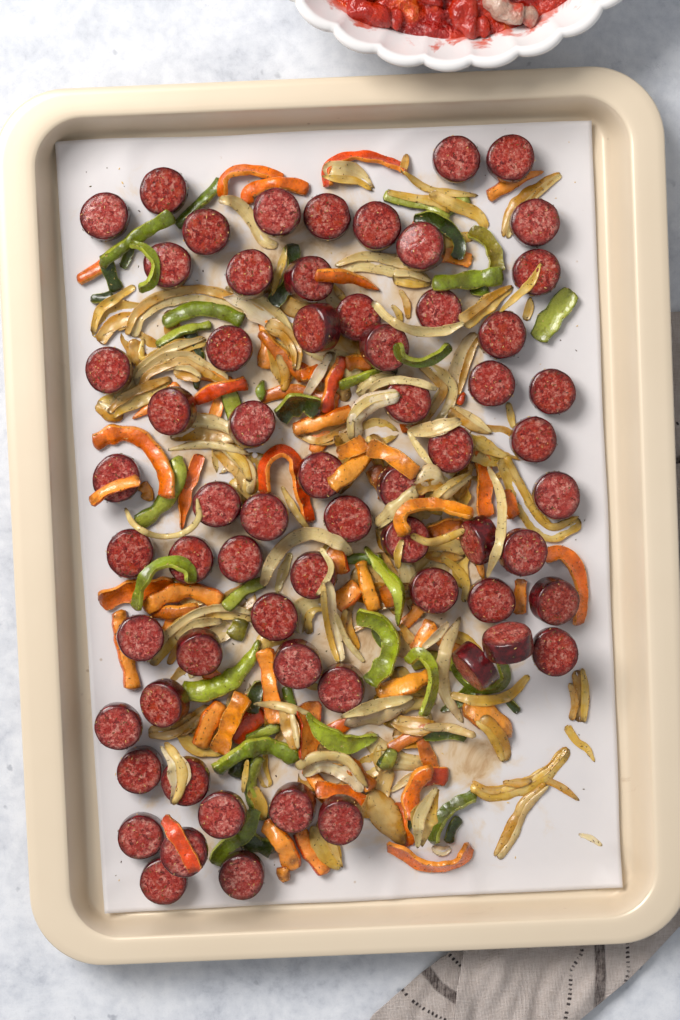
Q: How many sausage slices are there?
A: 64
